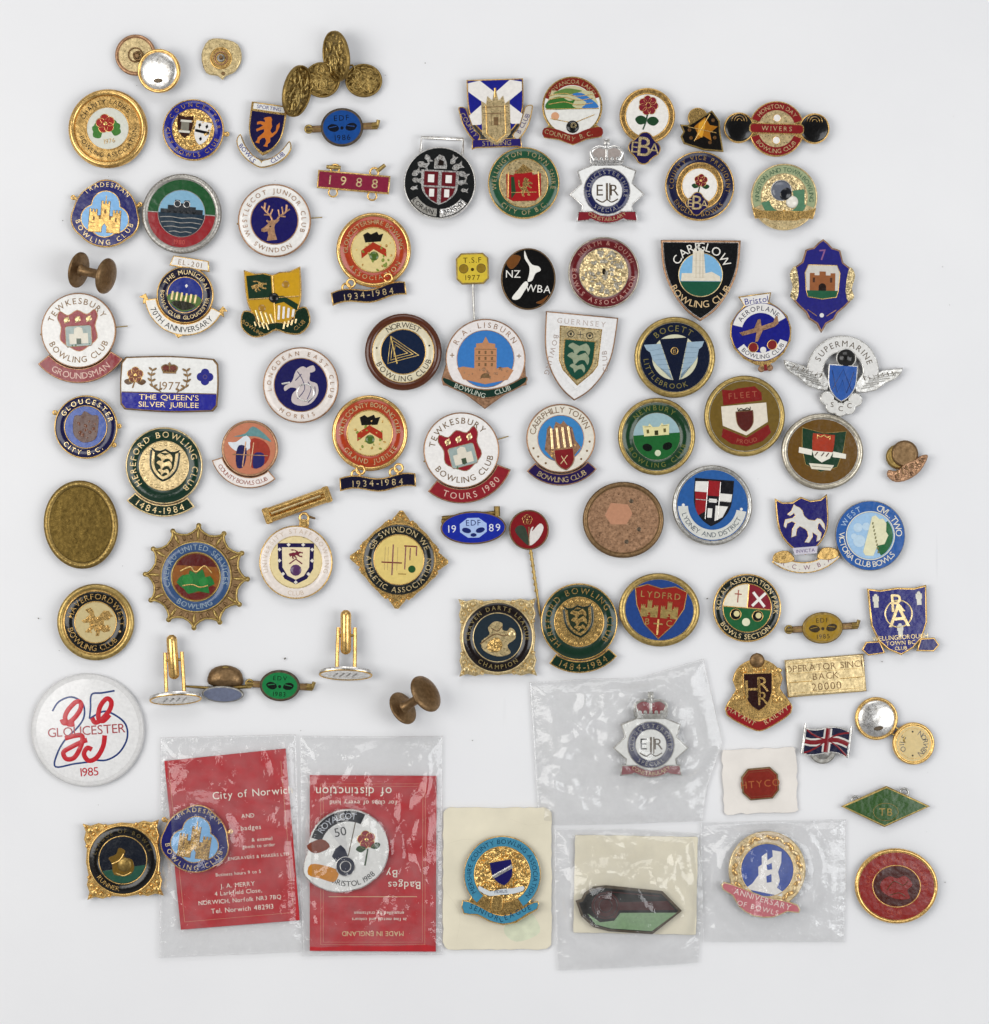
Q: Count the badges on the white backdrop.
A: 79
